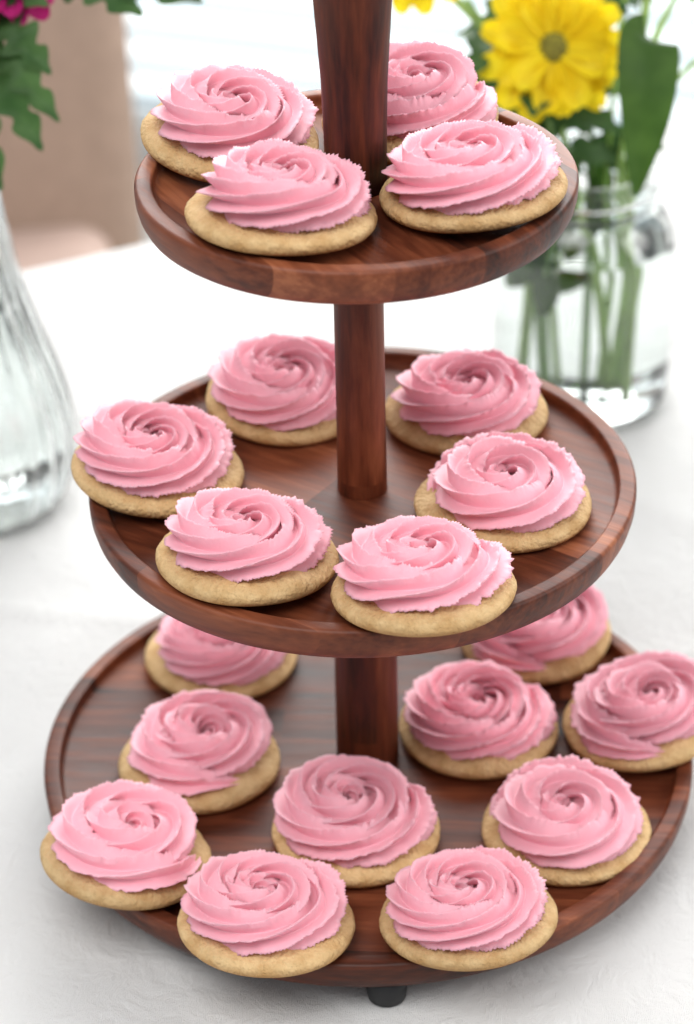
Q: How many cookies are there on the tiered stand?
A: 20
